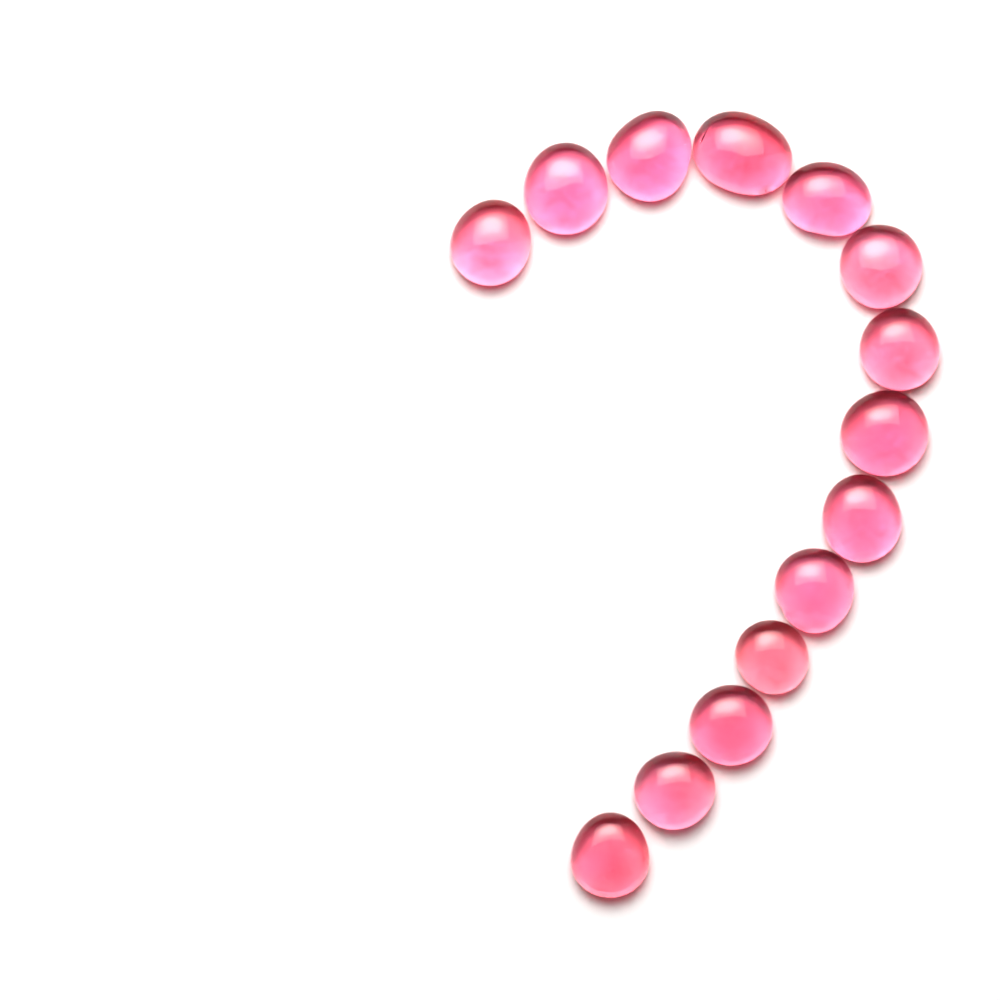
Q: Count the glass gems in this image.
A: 14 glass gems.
